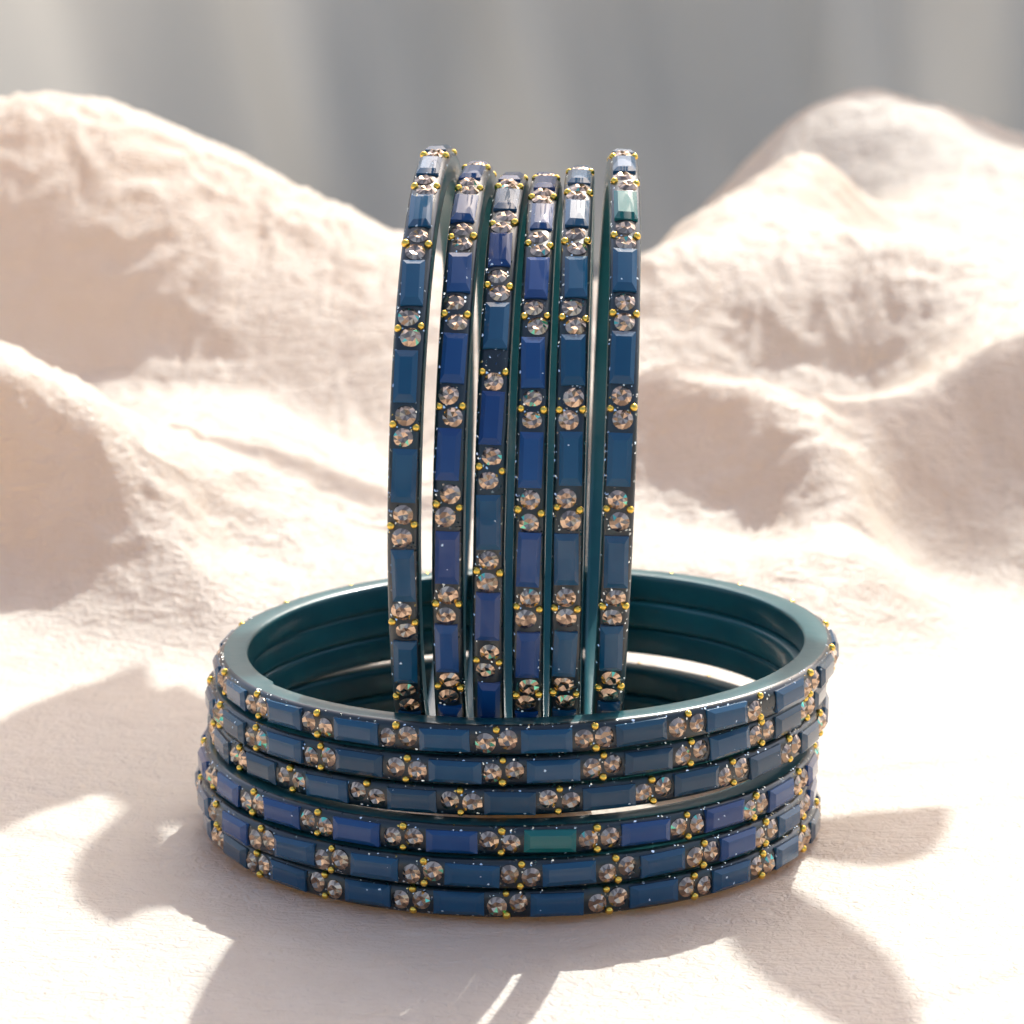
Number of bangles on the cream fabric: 12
